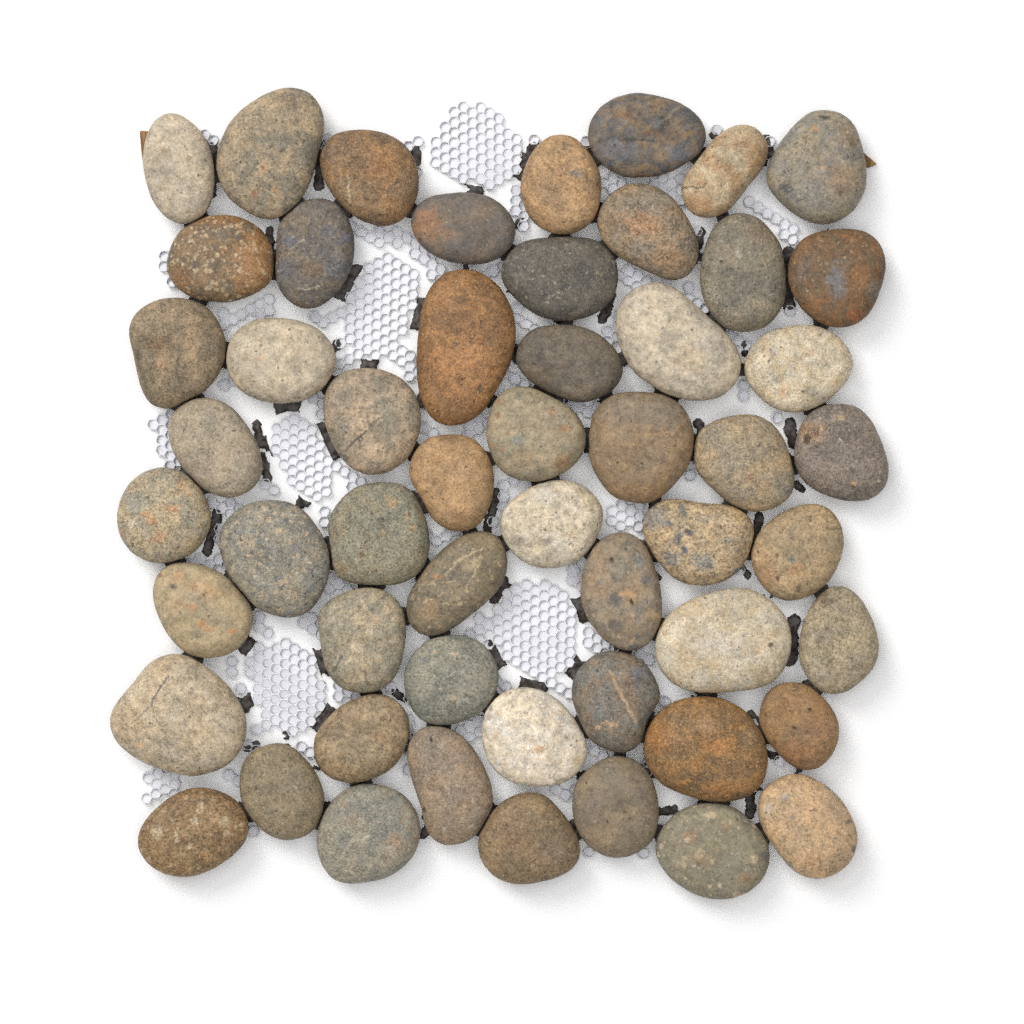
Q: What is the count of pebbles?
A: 54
